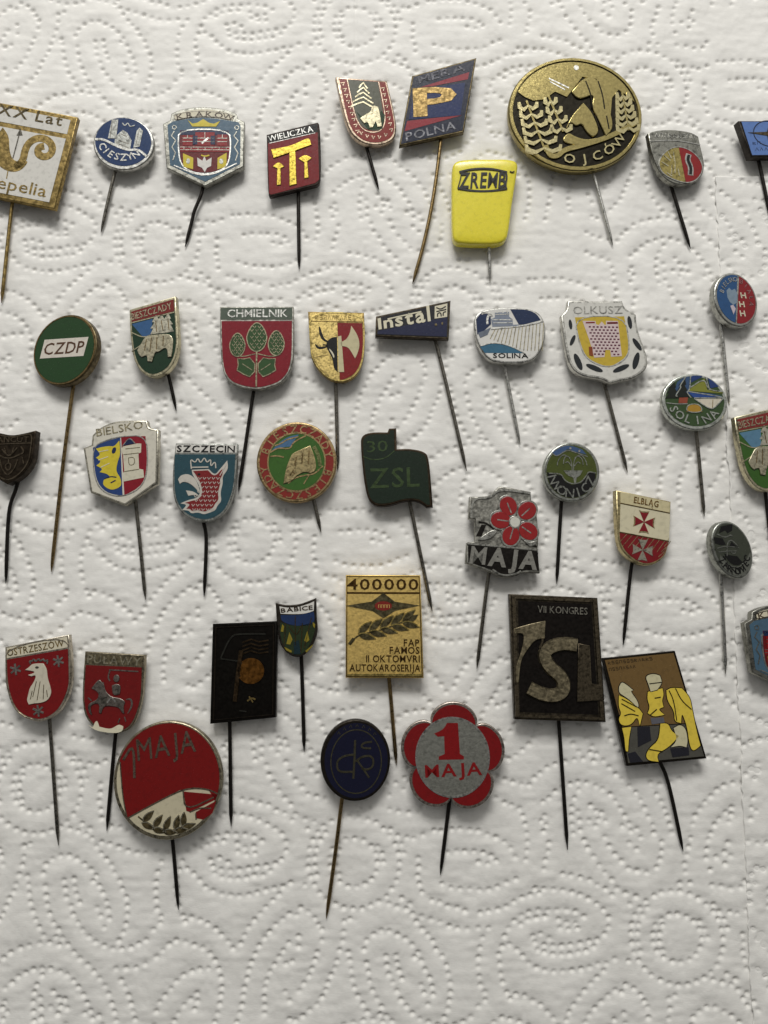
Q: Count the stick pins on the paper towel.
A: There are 40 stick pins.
